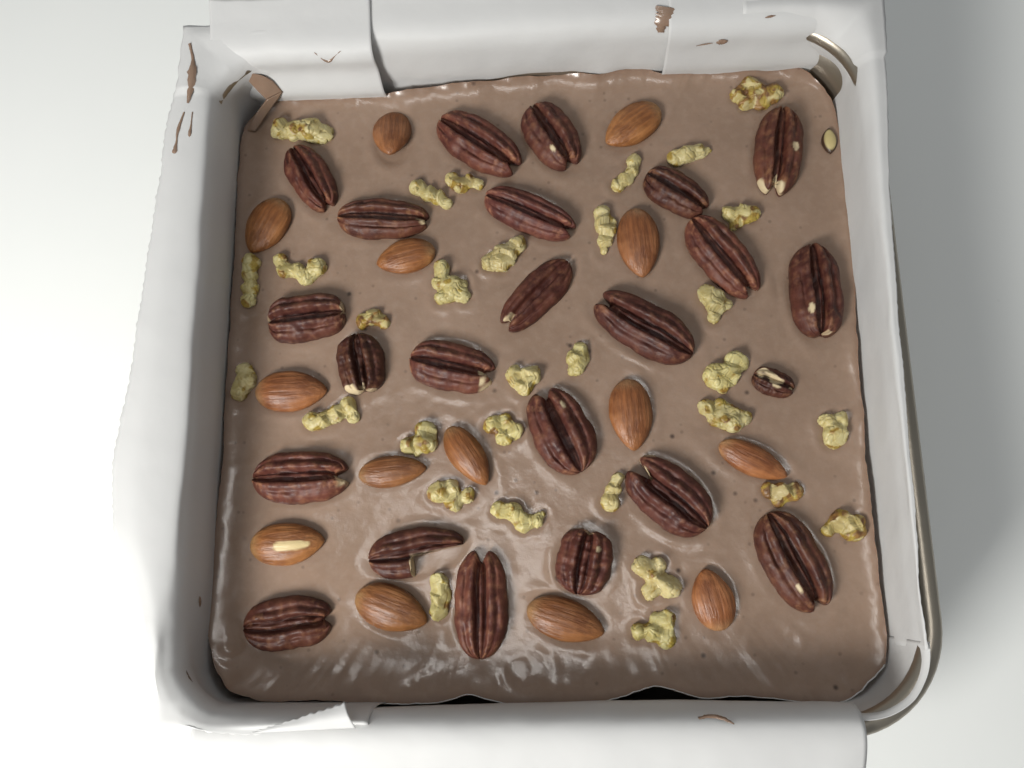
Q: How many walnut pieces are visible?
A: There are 31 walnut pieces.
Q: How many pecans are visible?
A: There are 23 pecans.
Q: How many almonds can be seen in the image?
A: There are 14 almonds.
